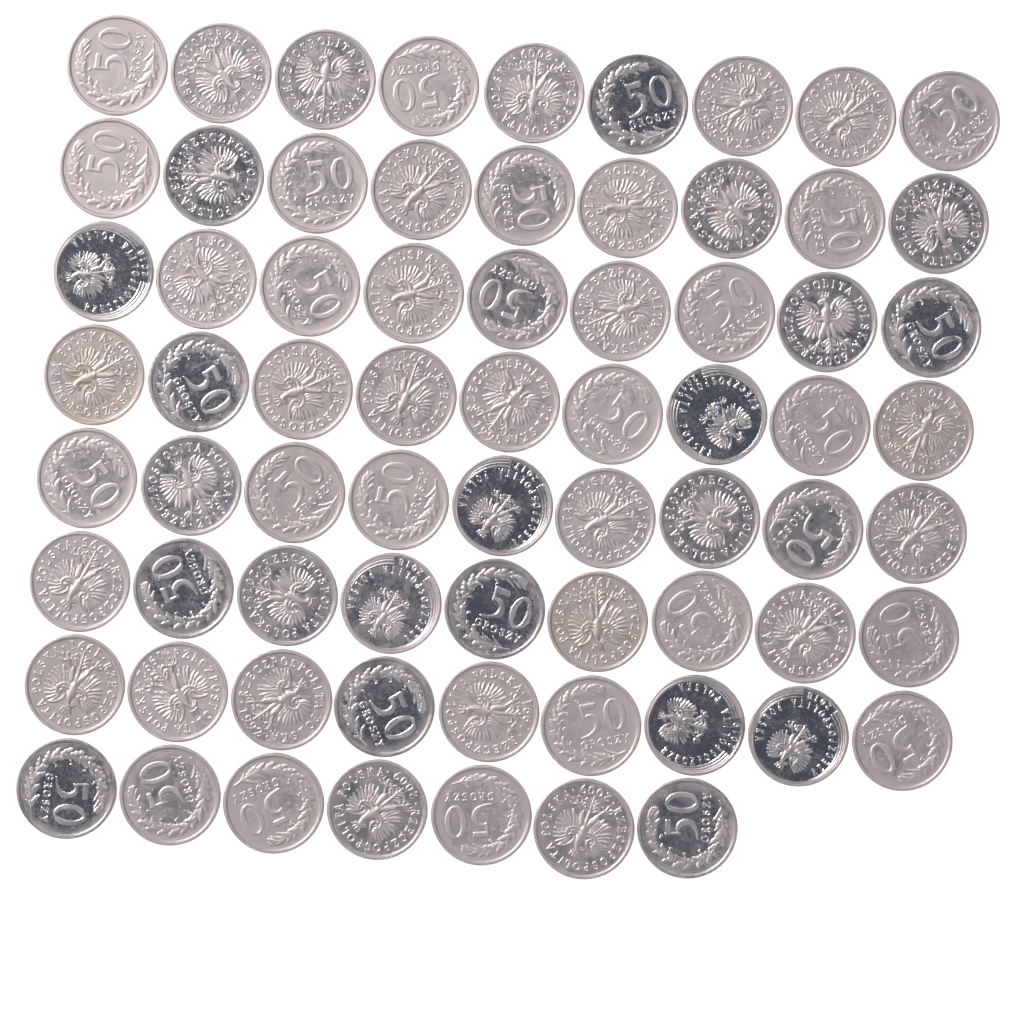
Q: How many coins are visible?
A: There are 70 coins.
